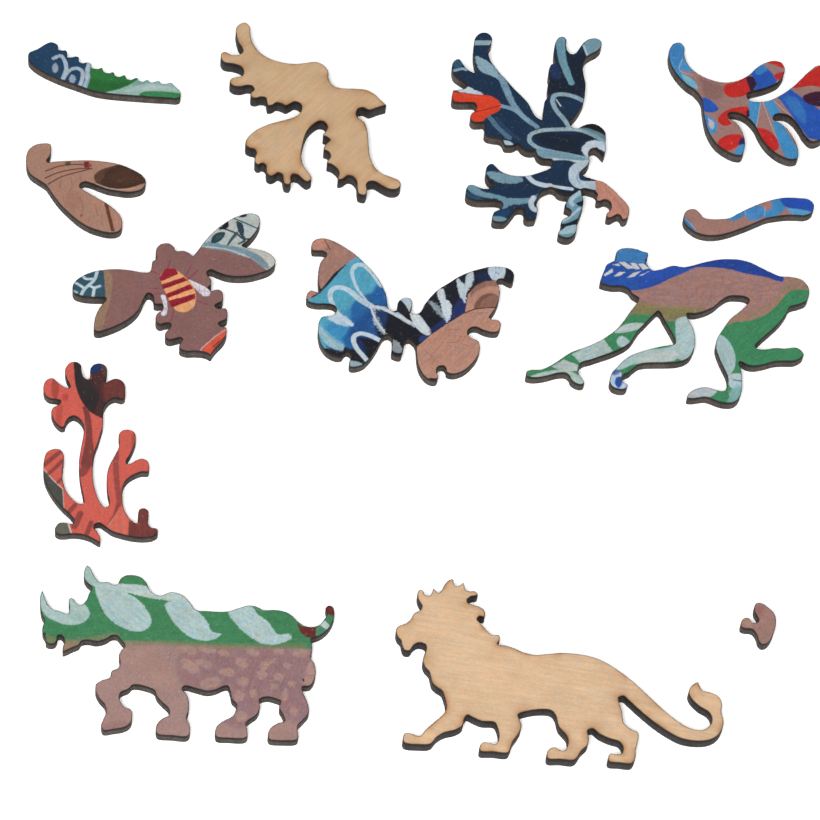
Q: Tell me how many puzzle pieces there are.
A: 13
